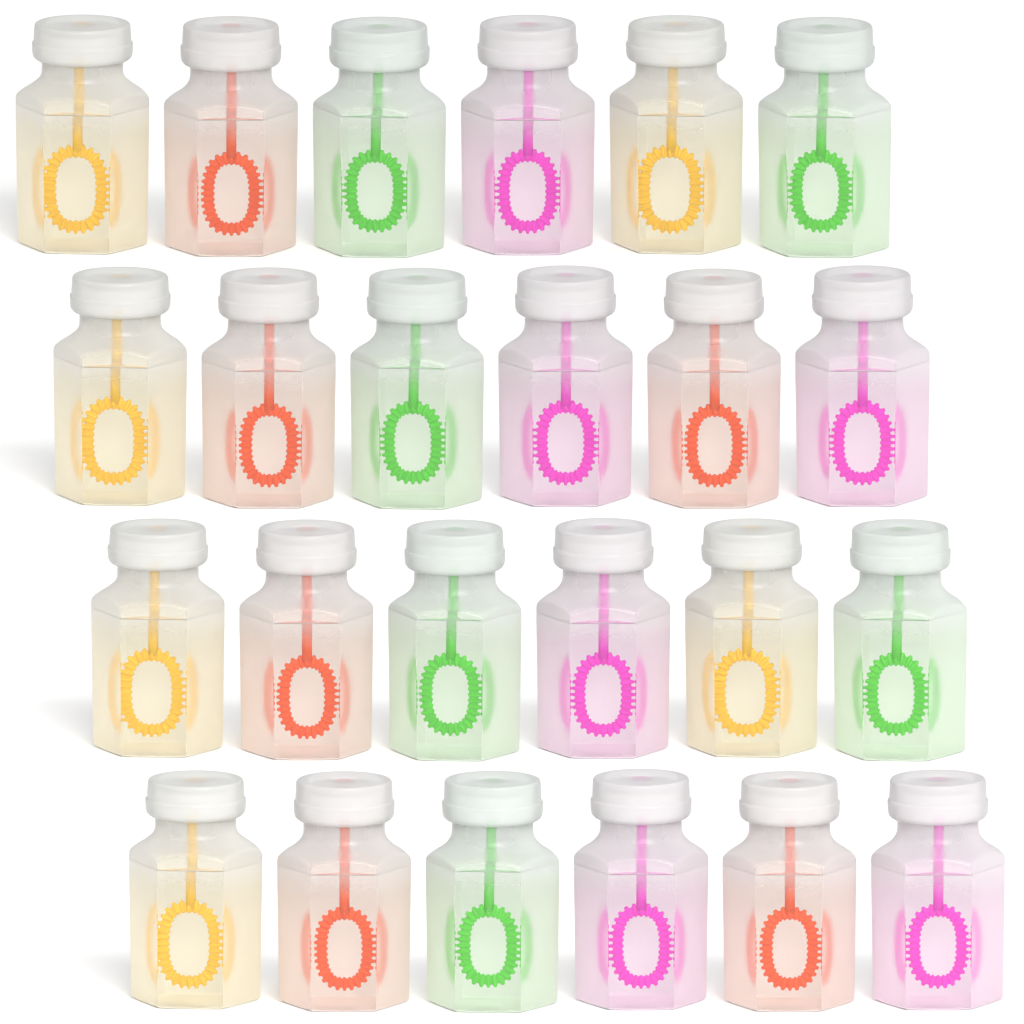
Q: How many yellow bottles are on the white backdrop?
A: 6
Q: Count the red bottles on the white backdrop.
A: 6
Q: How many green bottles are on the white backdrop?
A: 6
